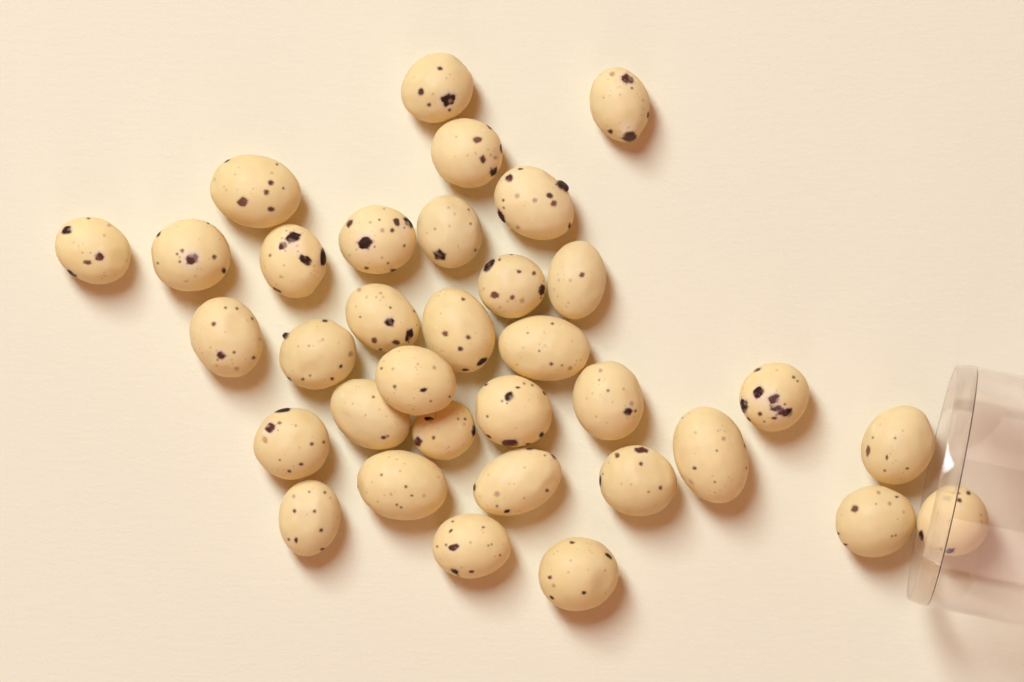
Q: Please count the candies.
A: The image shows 34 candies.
